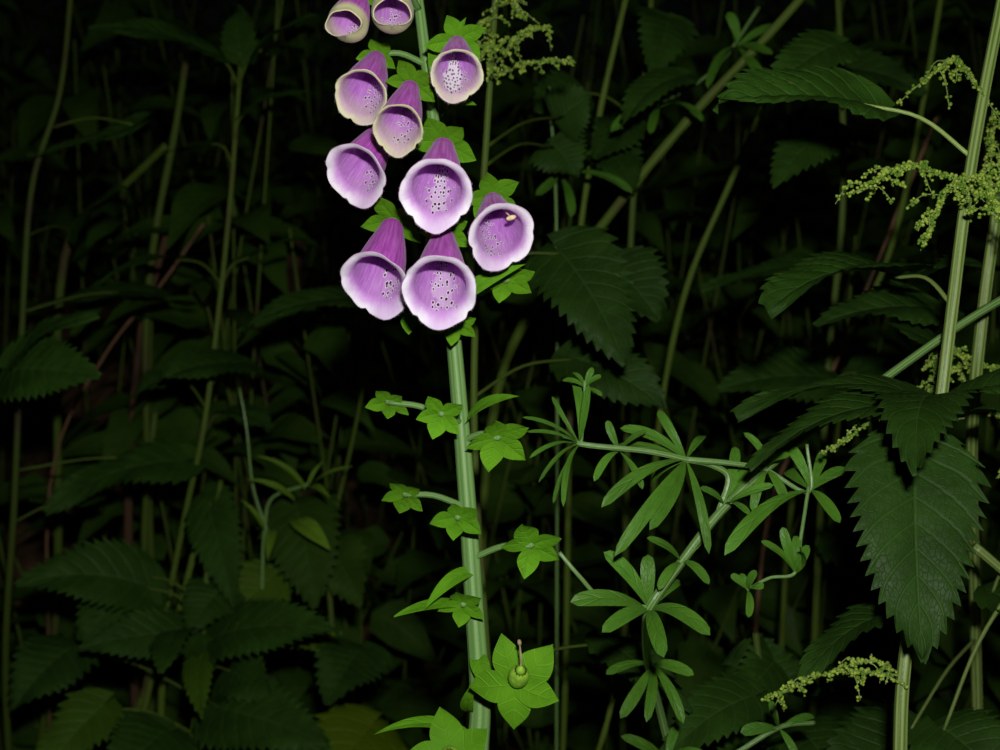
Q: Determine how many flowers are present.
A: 10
